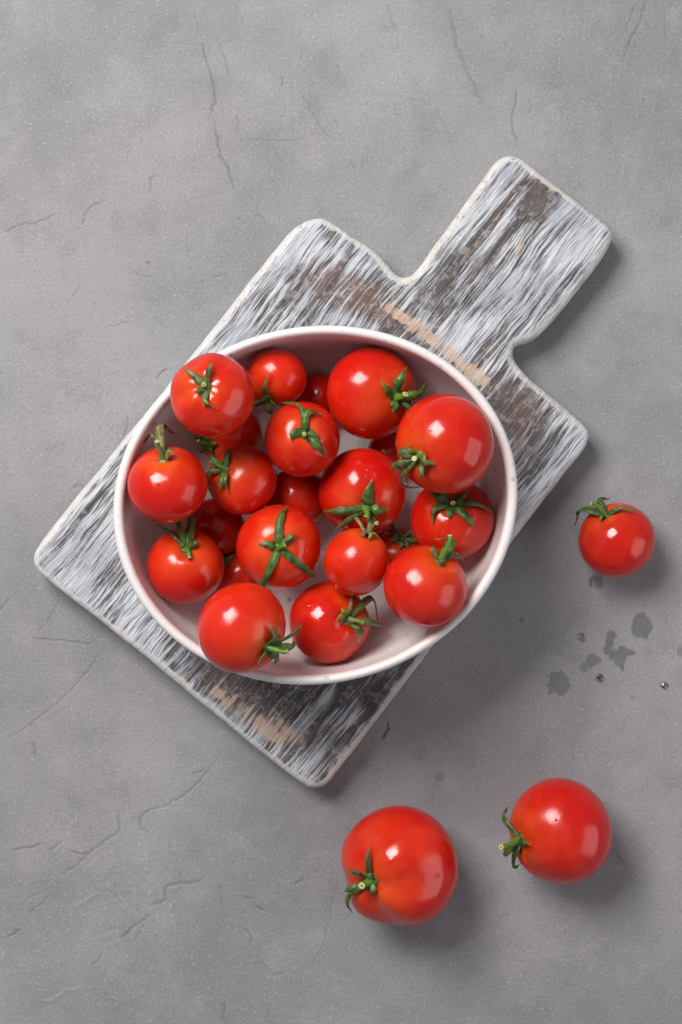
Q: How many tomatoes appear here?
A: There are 25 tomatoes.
